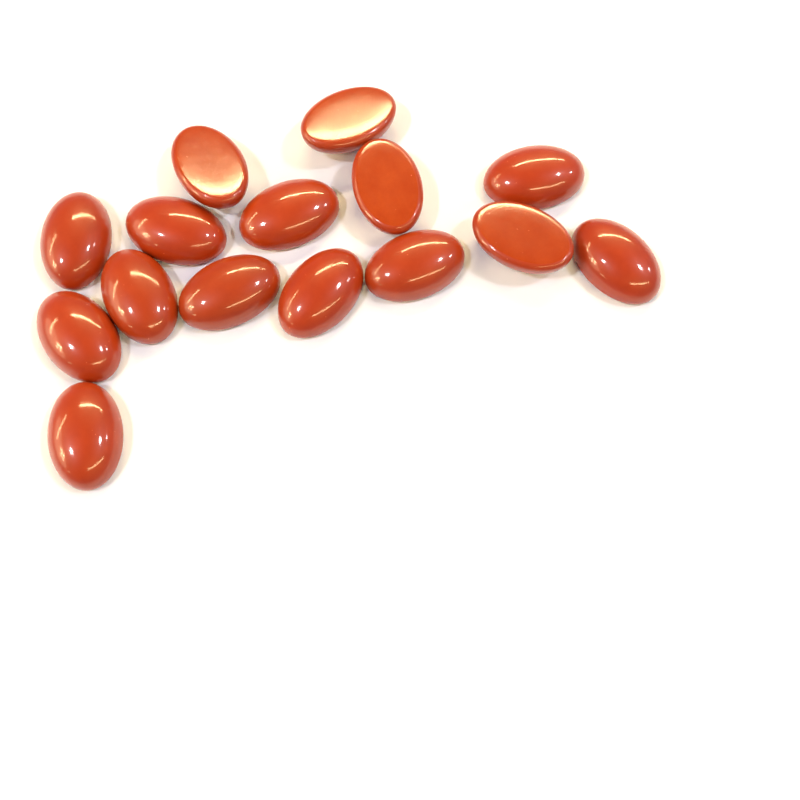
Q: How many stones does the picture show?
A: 15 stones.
